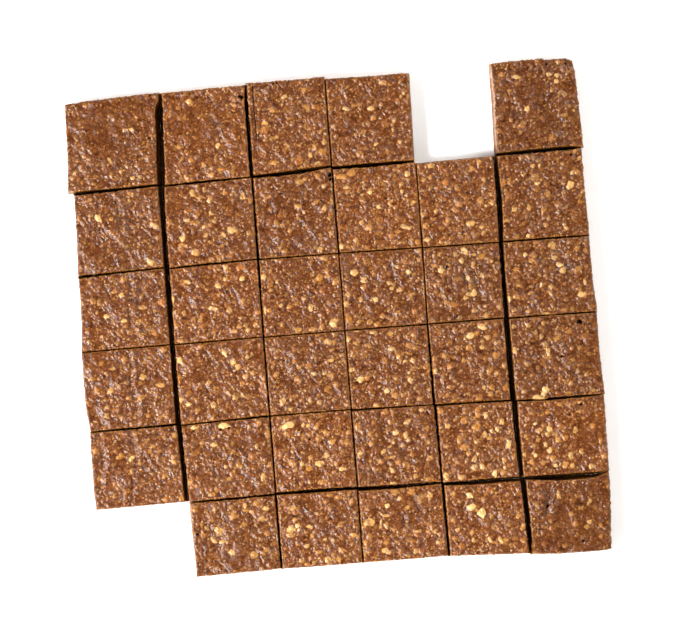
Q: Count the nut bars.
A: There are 34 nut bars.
